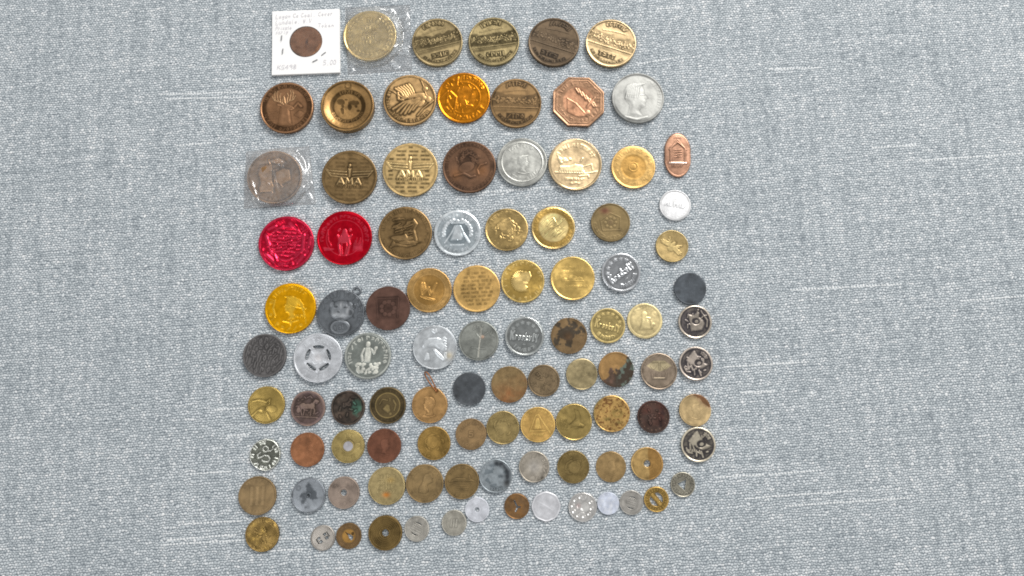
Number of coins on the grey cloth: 99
